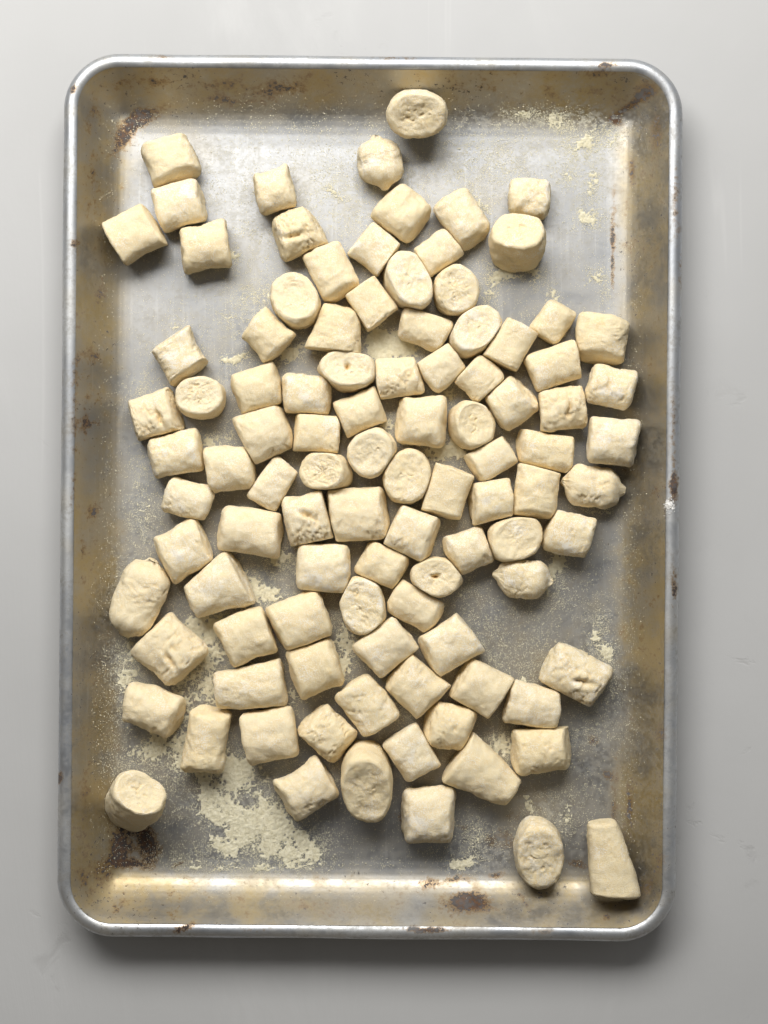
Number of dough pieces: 100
